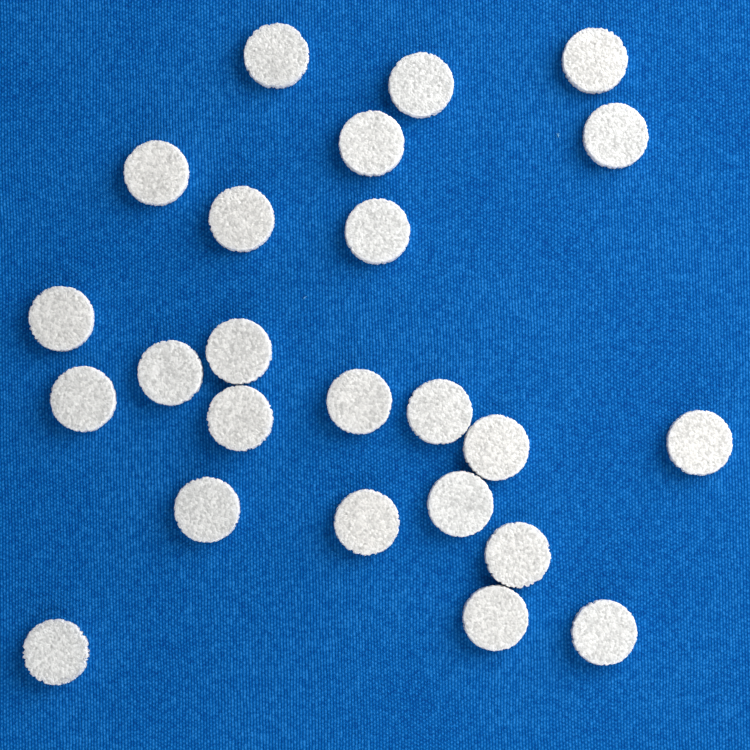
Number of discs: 24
